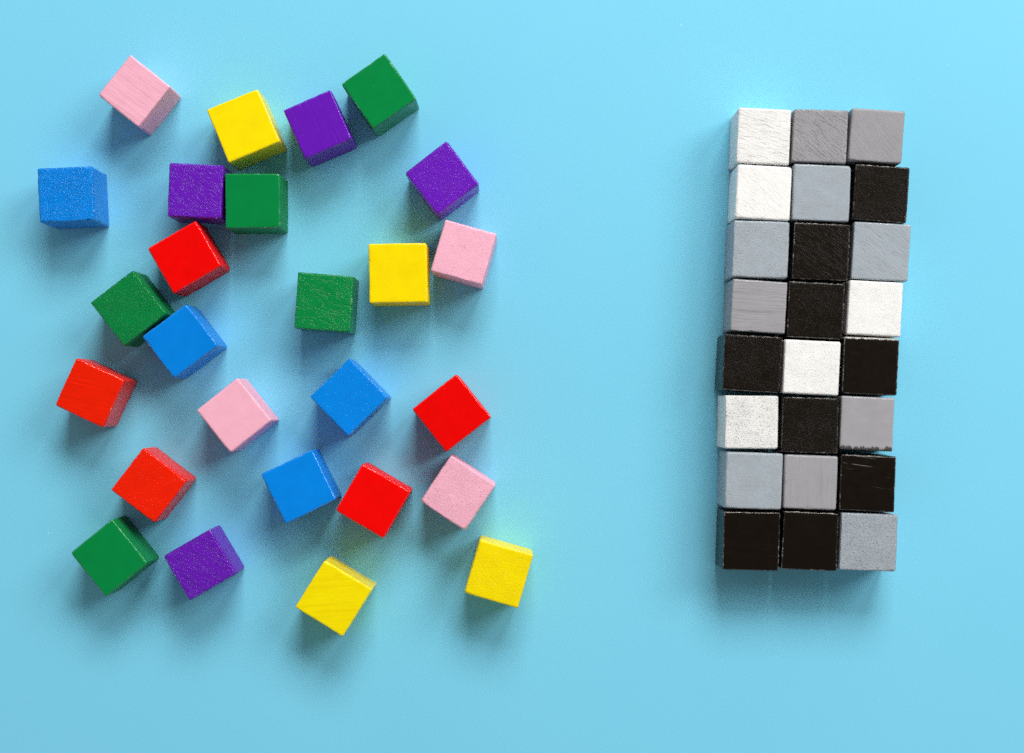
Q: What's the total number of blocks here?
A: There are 50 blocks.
